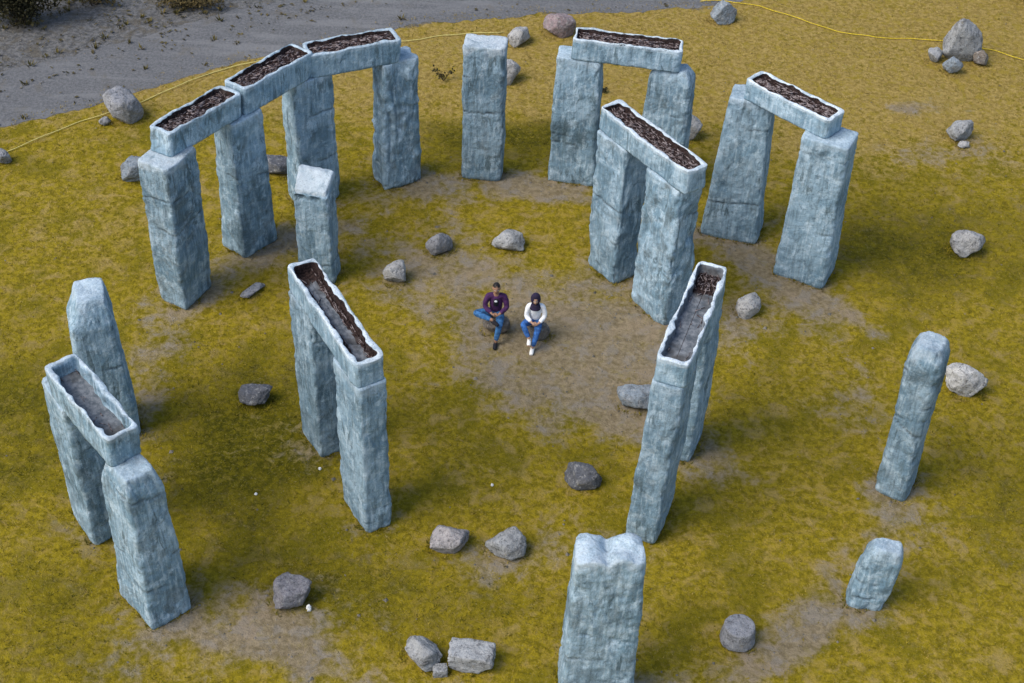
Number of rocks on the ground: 35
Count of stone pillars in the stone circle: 22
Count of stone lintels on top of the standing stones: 9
